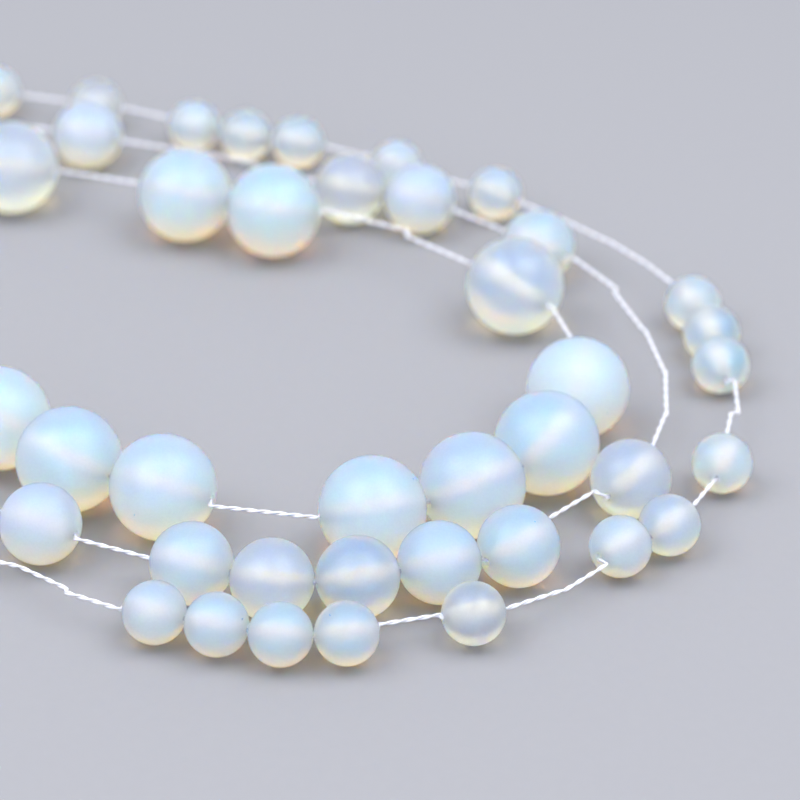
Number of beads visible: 40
